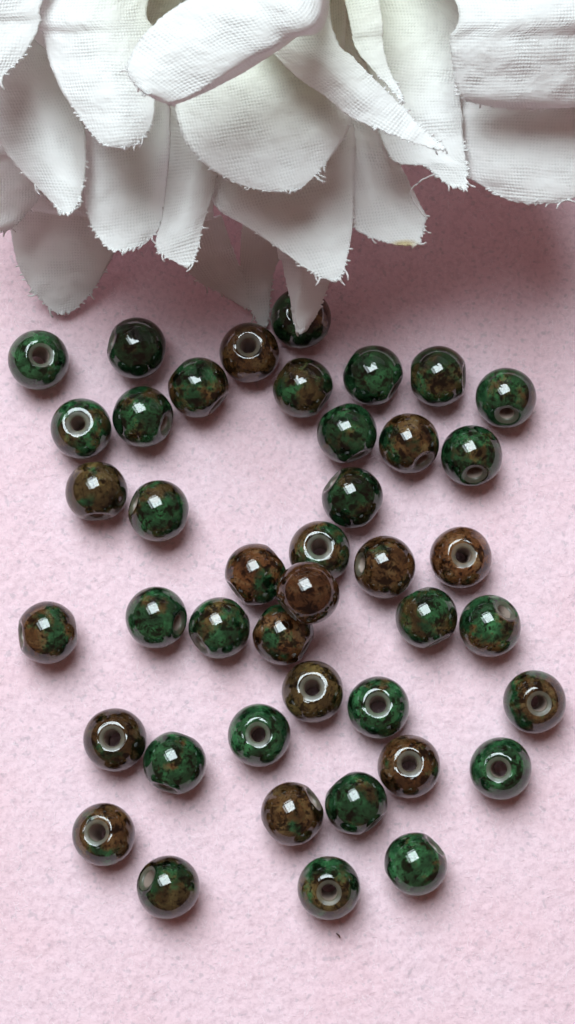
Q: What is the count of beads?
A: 42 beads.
